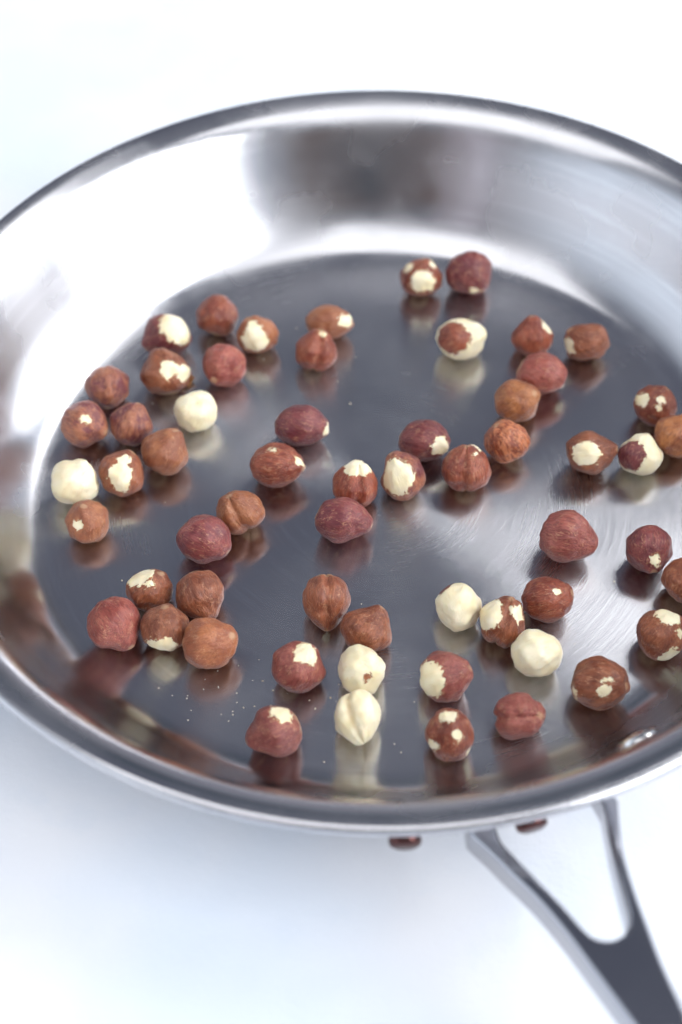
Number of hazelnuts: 59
